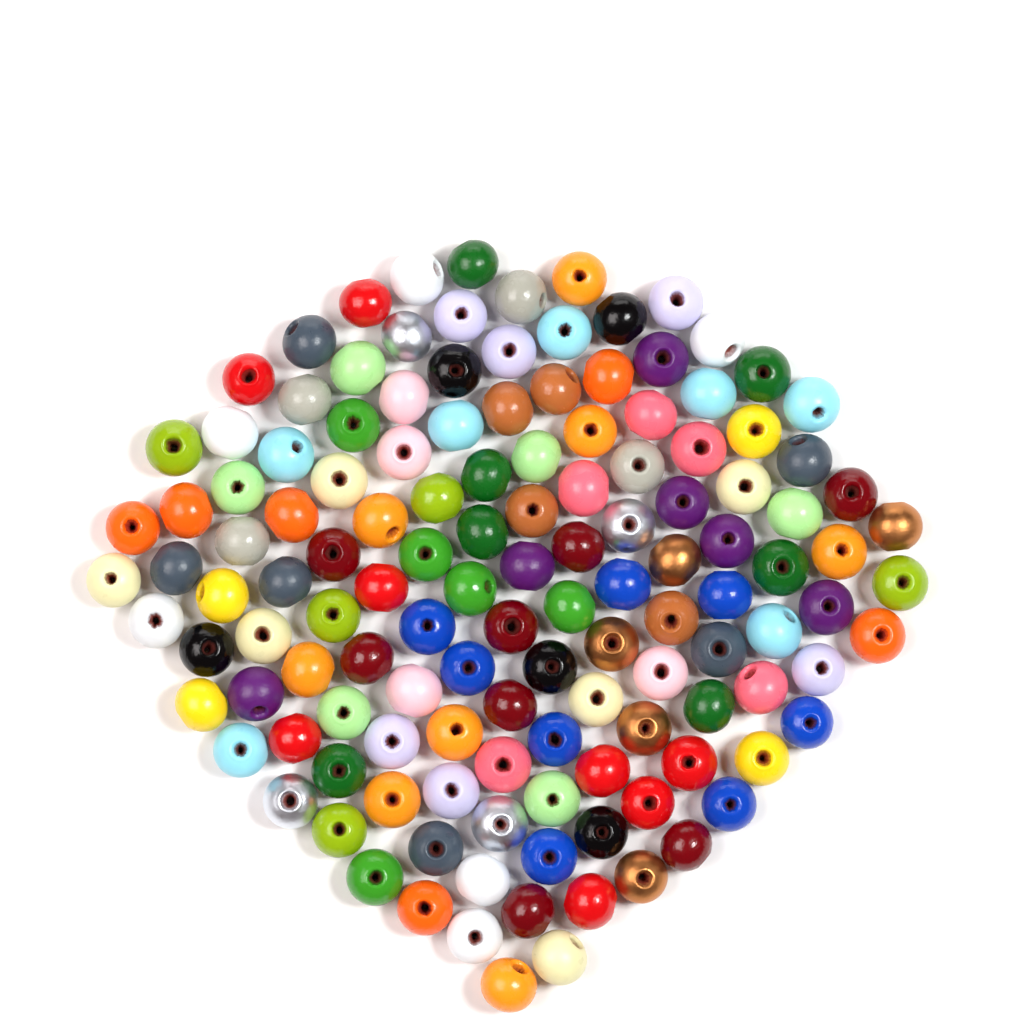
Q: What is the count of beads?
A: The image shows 133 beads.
